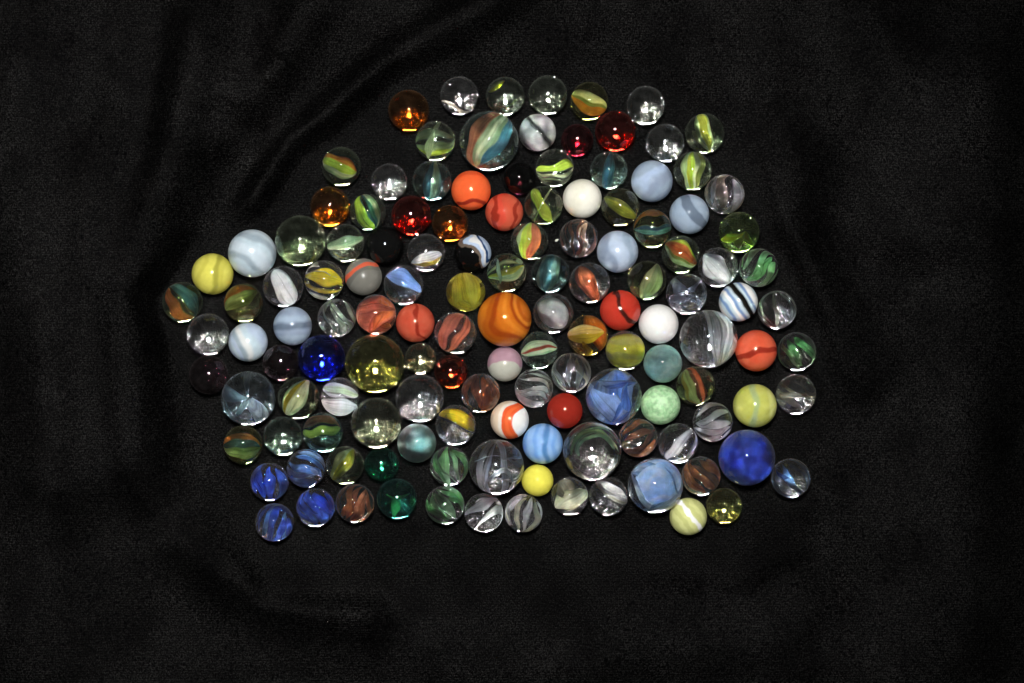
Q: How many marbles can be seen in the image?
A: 133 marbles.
